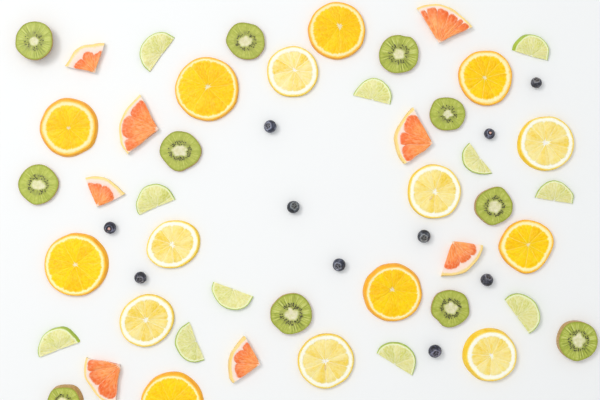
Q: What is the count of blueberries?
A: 10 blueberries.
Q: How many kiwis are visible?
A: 11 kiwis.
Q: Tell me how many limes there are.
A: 11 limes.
